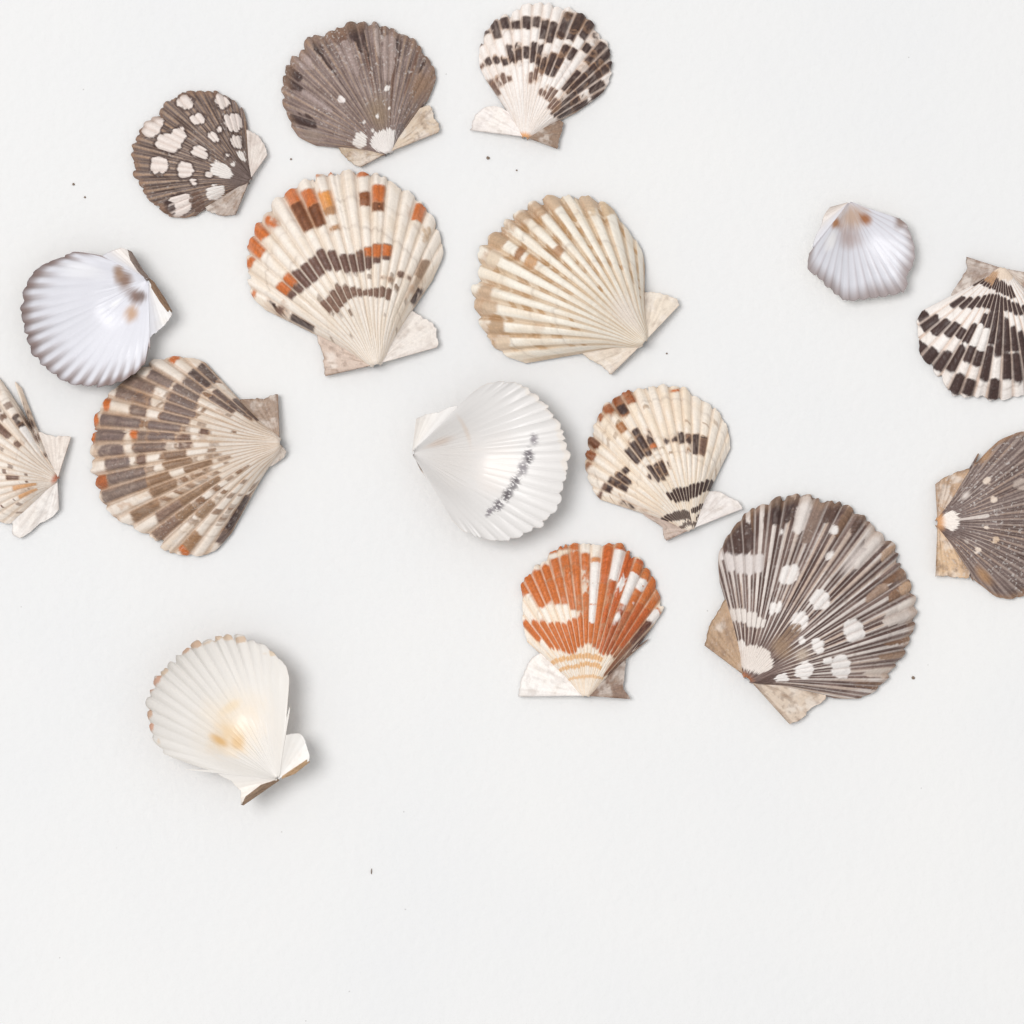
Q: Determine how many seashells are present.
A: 16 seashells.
